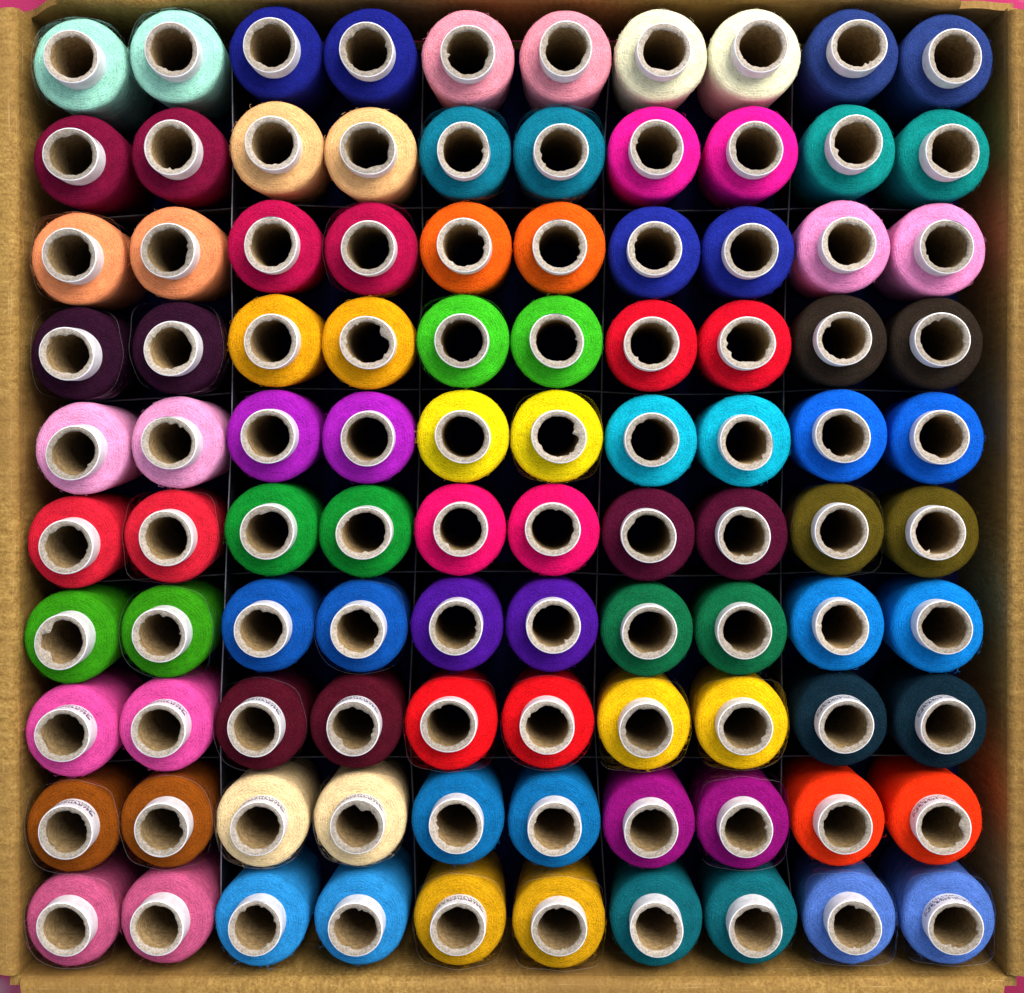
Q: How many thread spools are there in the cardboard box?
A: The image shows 100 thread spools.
